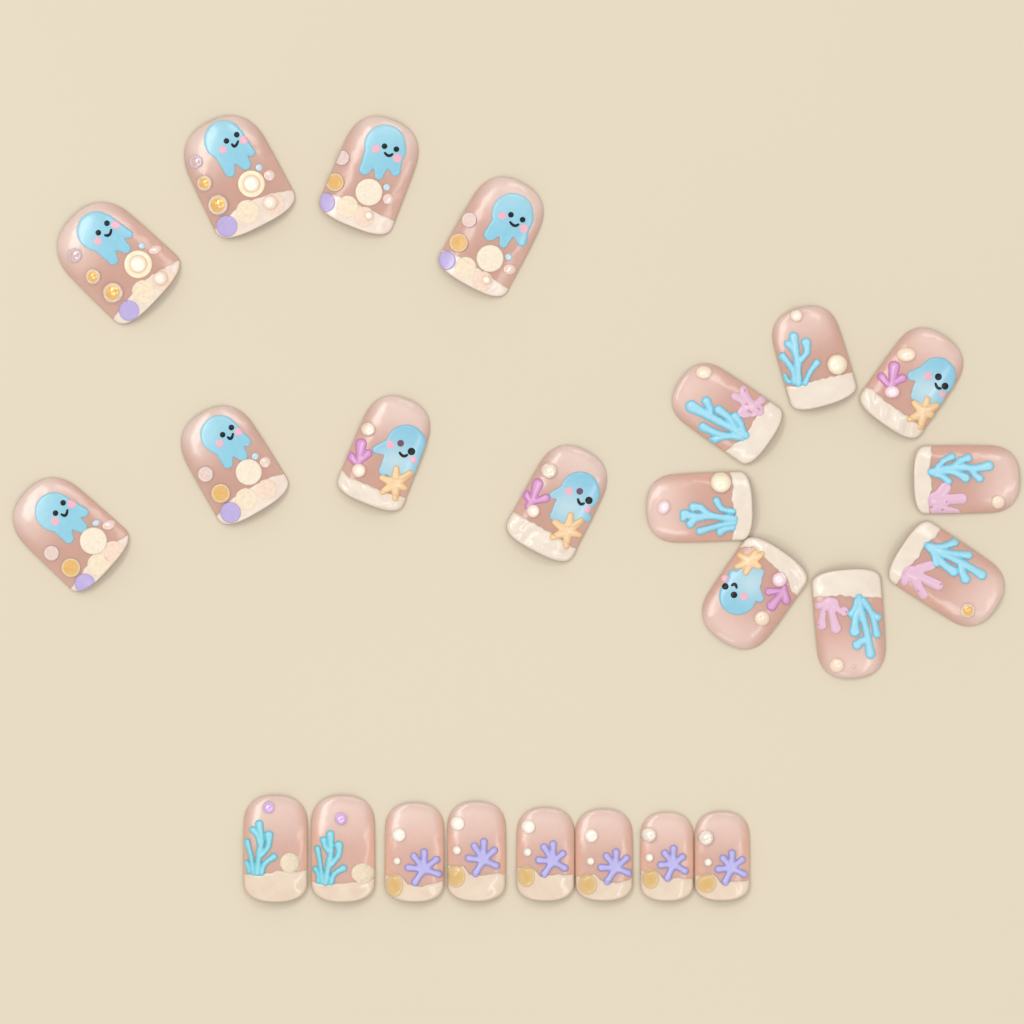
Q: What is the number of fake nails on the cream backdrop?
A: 24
